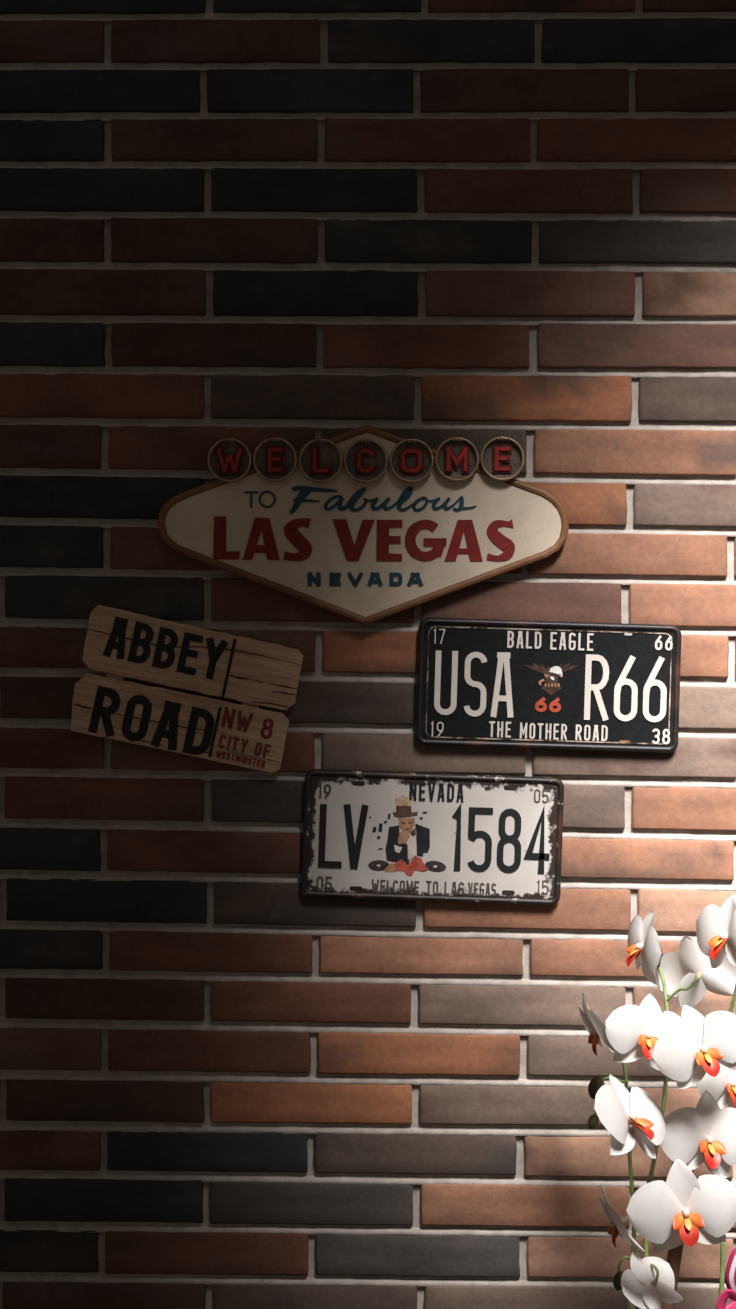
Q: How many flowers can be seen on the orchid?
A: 12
